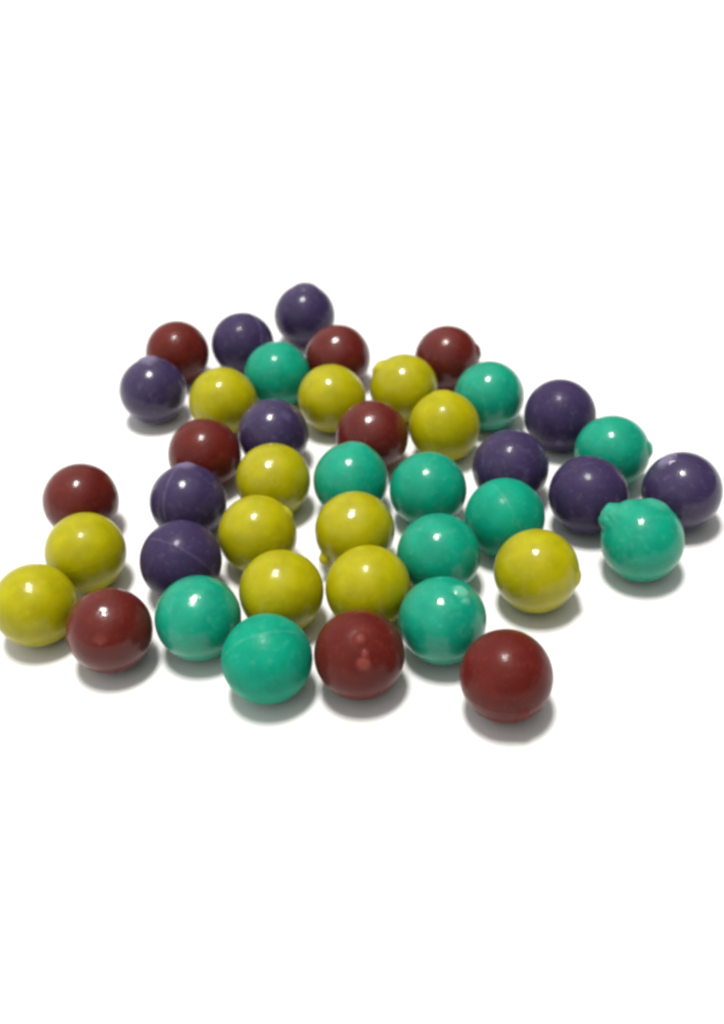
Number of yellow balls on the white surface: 12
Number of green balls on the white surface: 11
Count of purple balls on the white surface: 10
